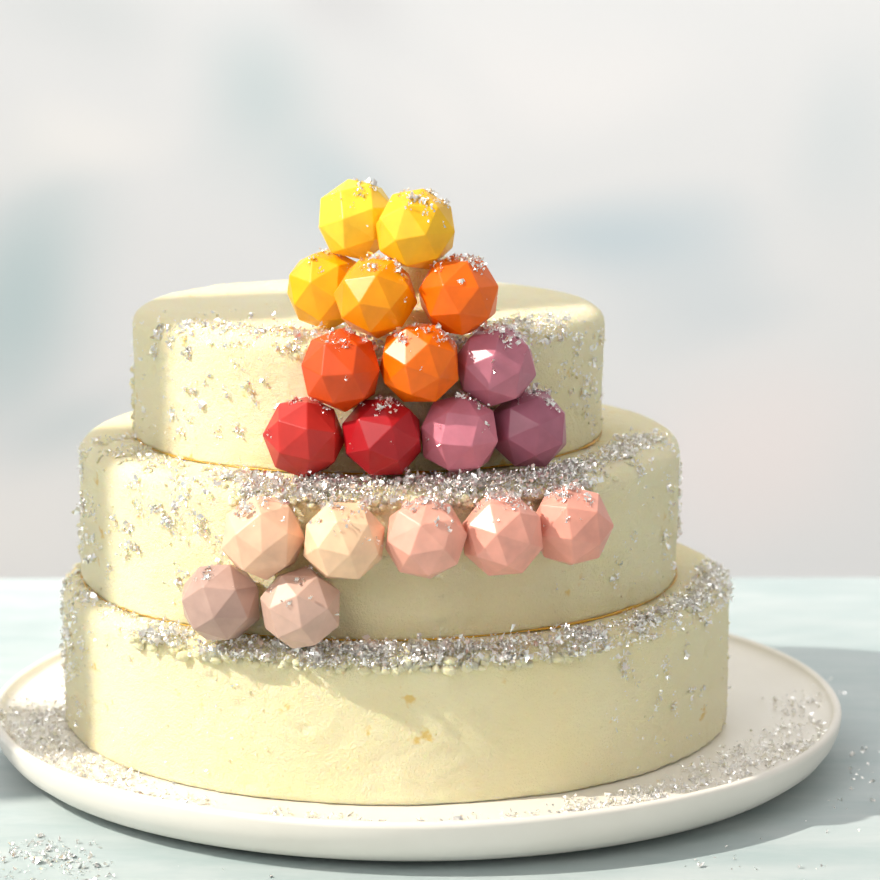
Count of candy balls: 19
